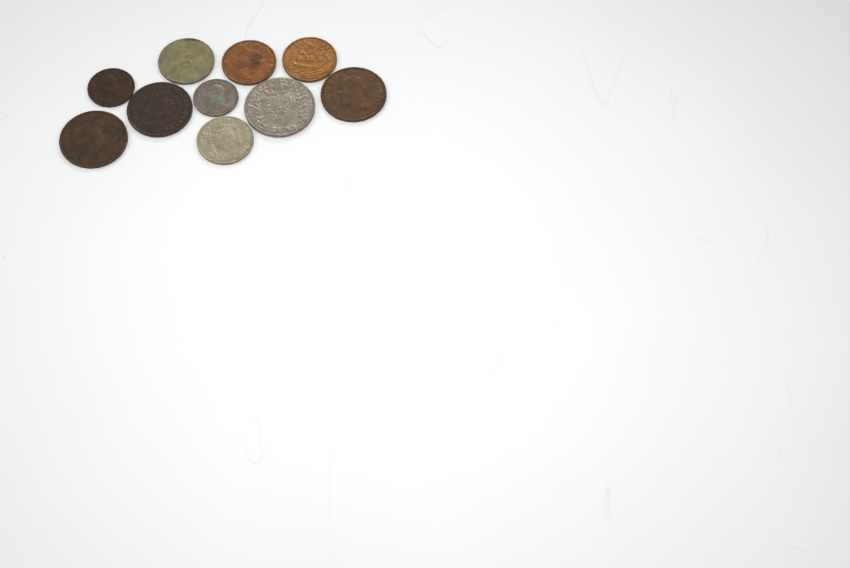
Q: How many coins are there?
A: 10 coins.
